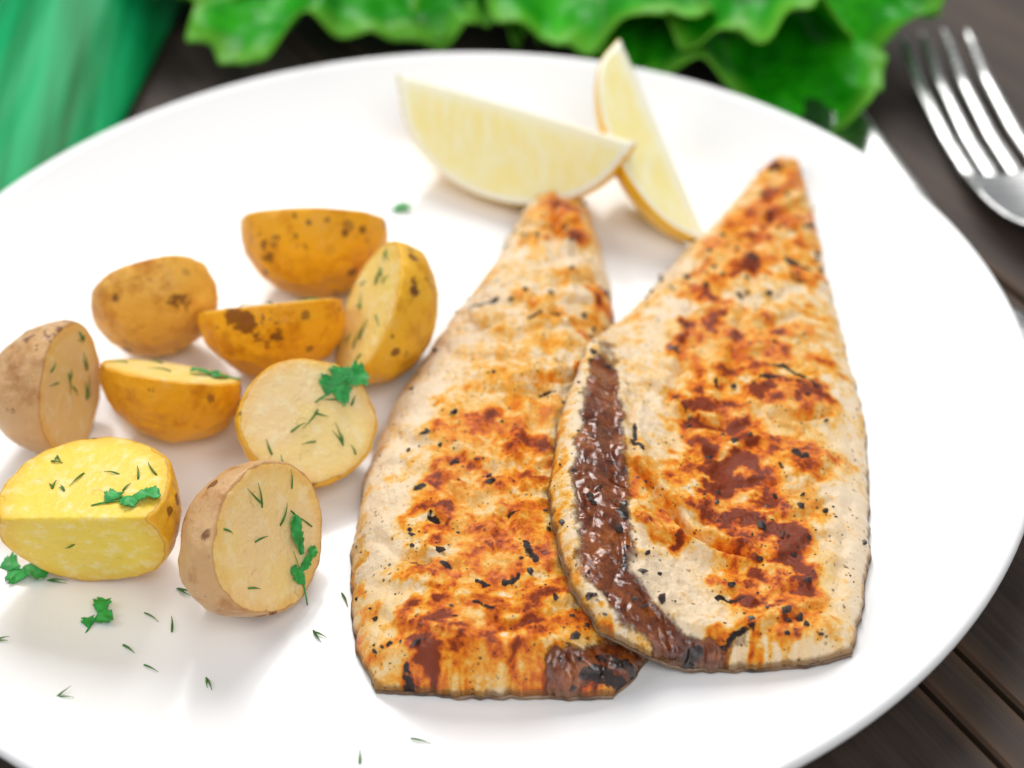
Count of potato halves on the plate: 9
